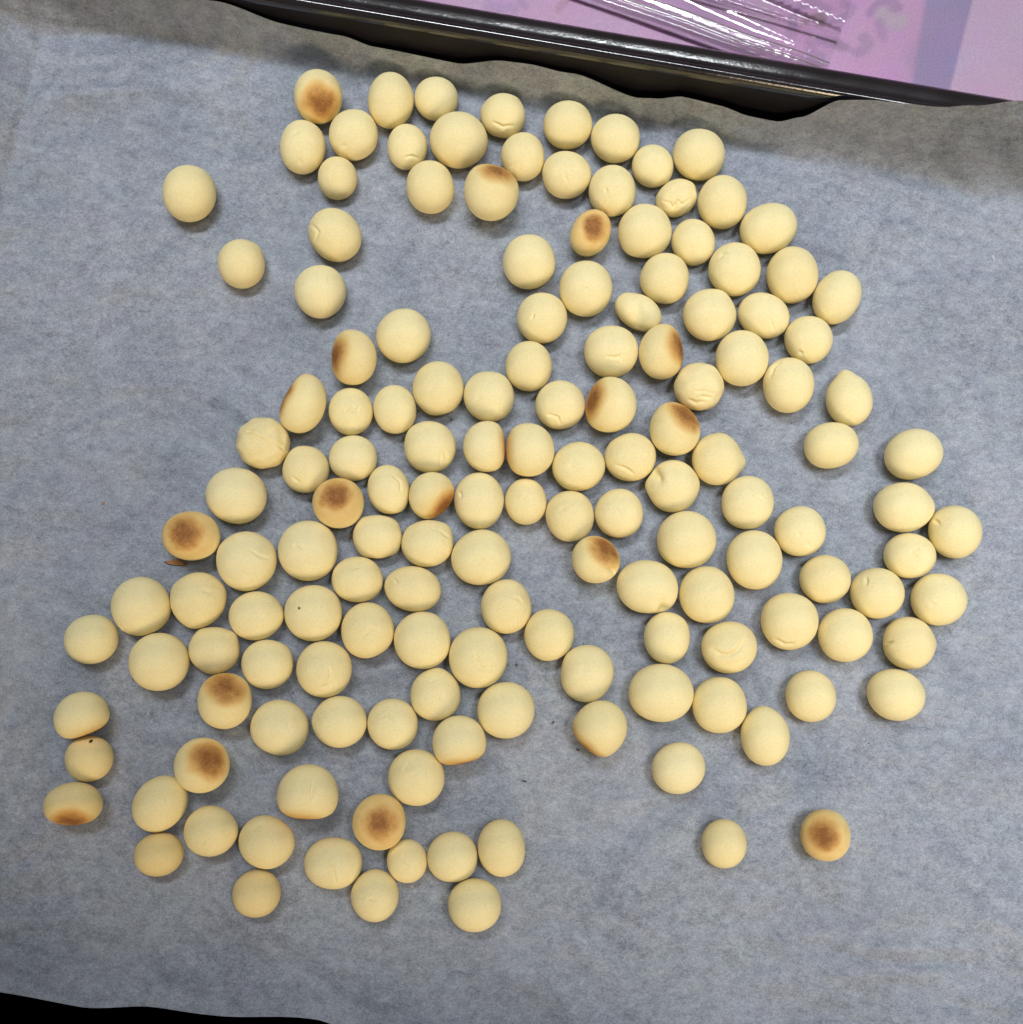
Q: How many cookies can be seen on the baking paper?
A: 151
